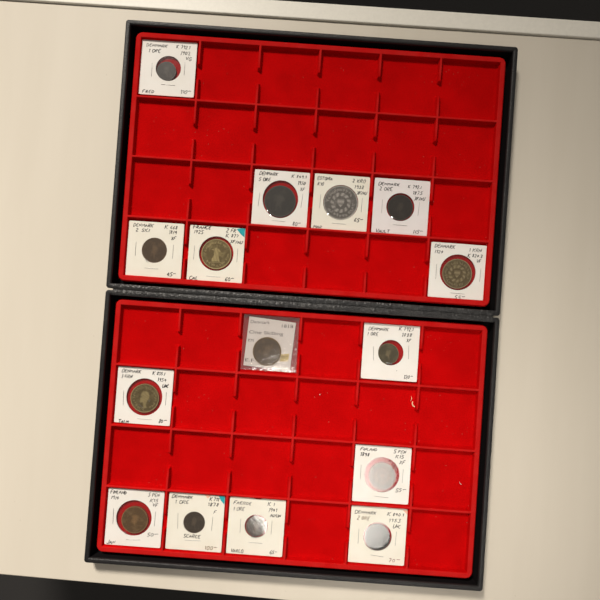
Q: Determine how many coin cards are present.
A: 15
